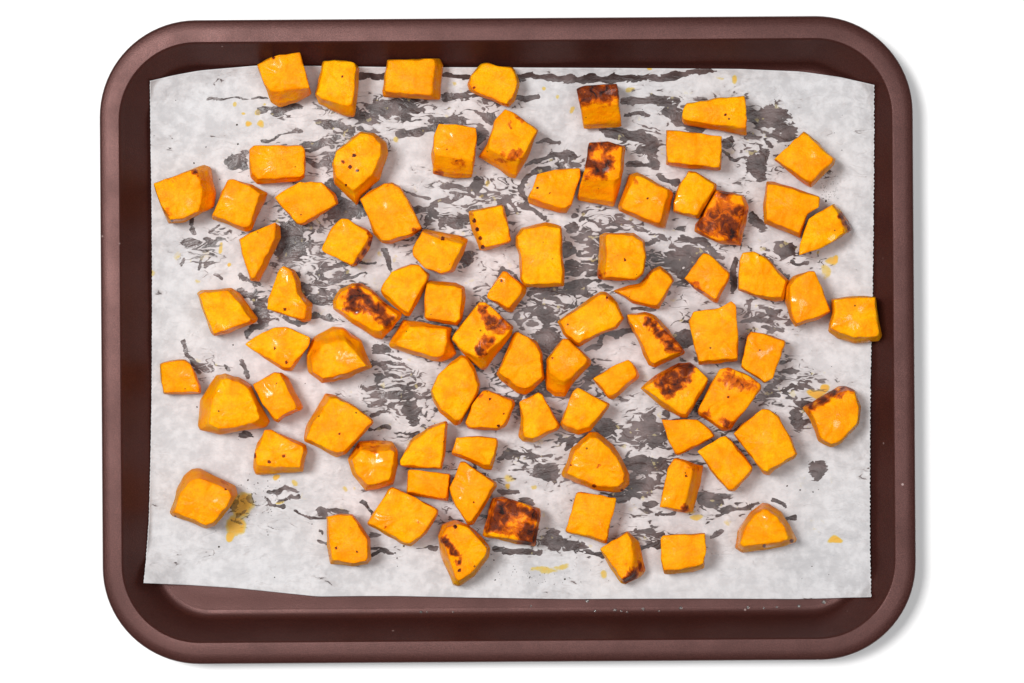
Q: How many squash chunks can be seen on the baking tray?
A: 82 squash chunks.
